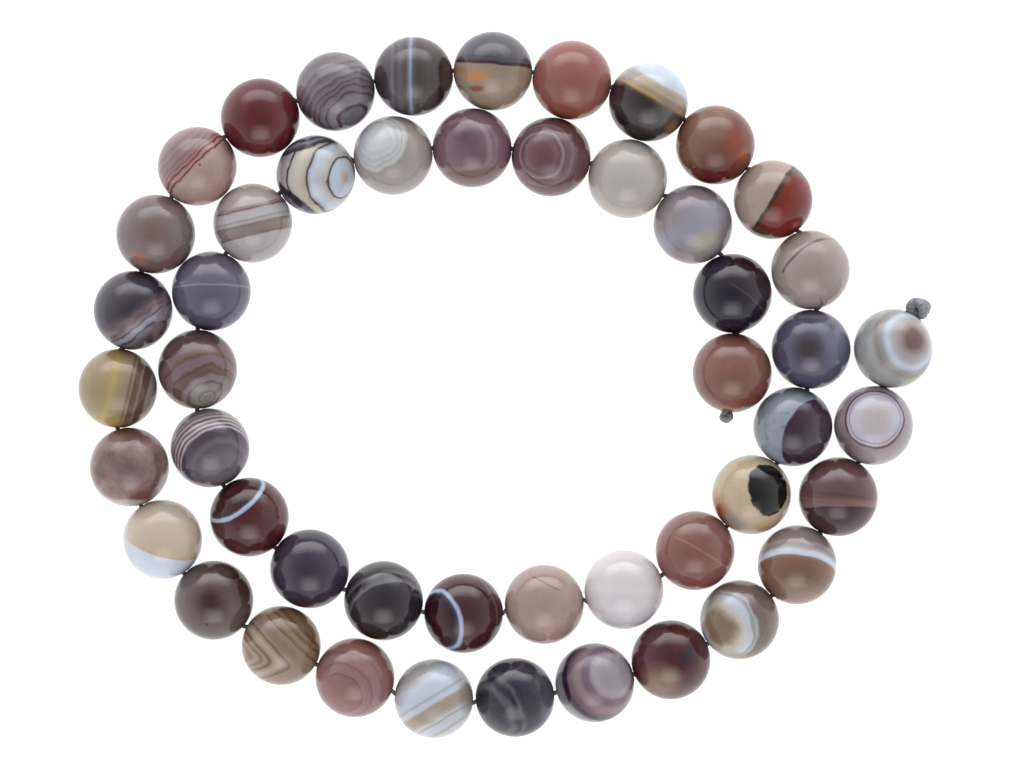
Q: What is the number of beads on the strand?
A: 49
